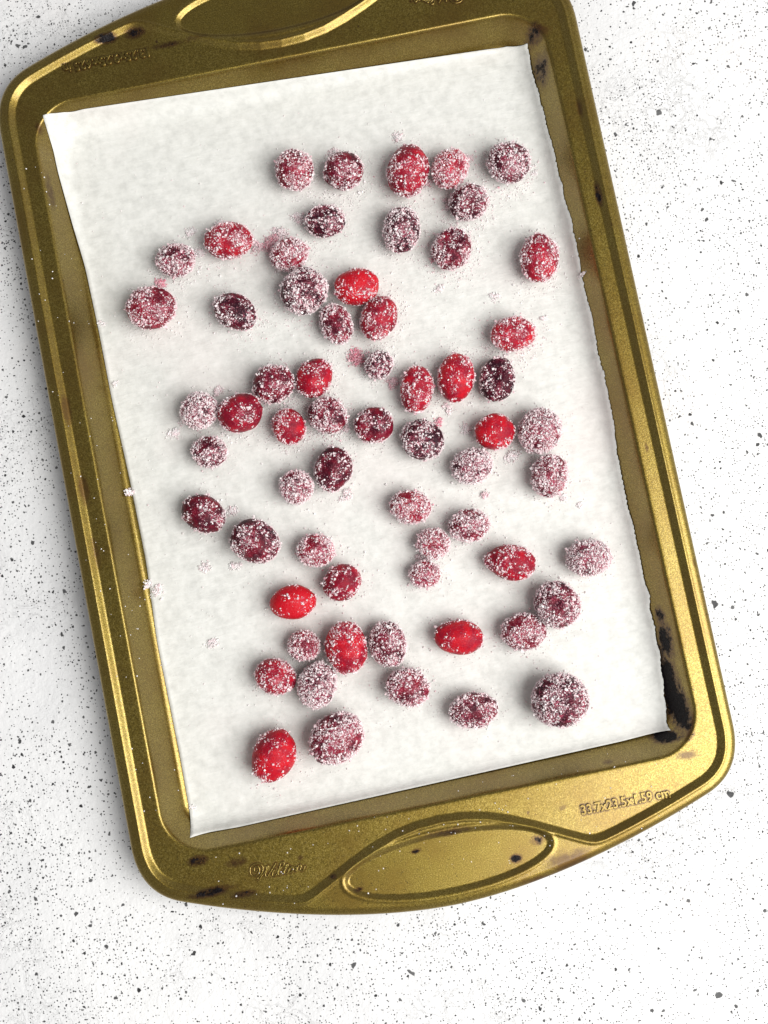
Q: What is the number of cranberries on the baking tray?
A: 63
